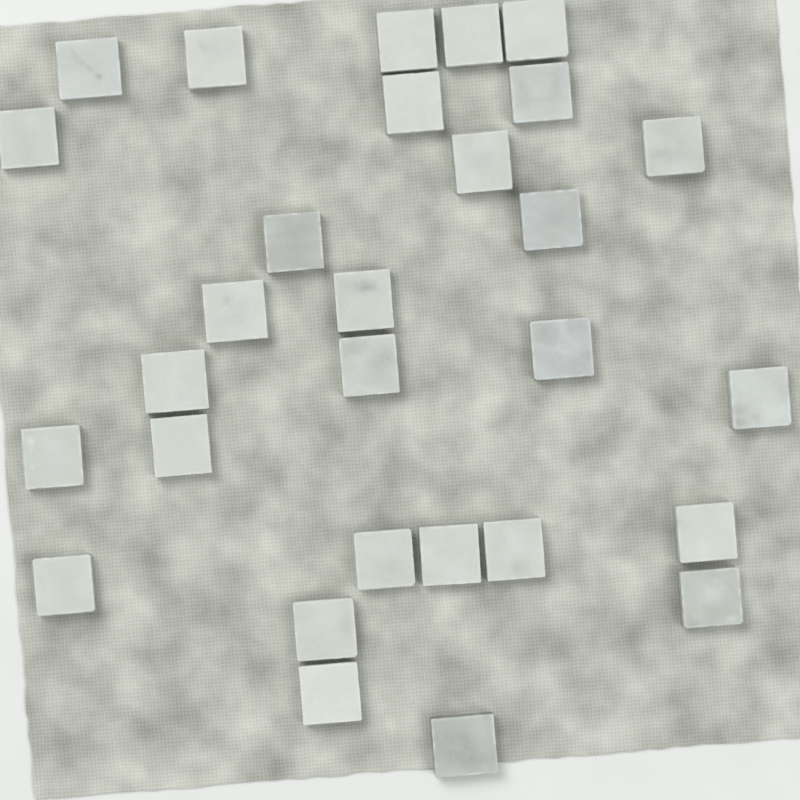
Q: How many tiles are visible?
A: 29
